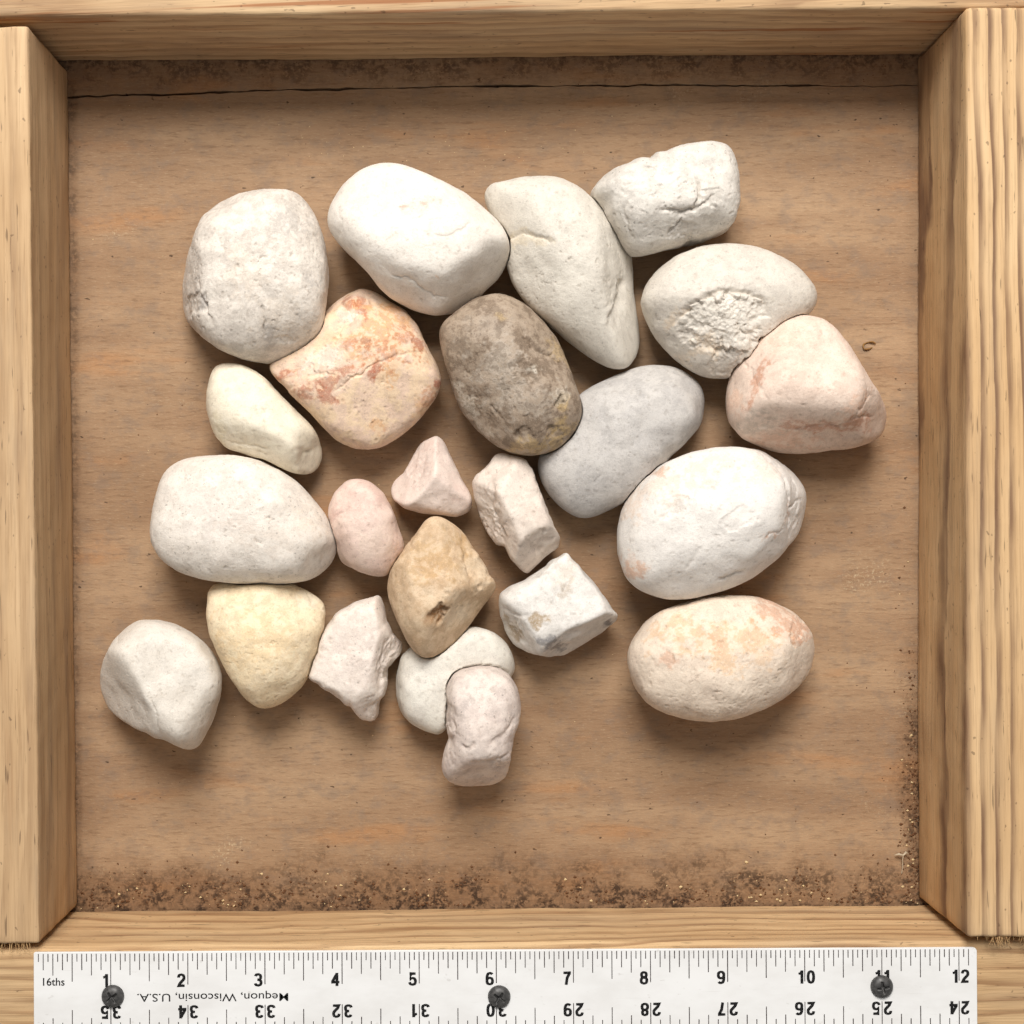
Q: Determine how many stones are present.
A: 23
